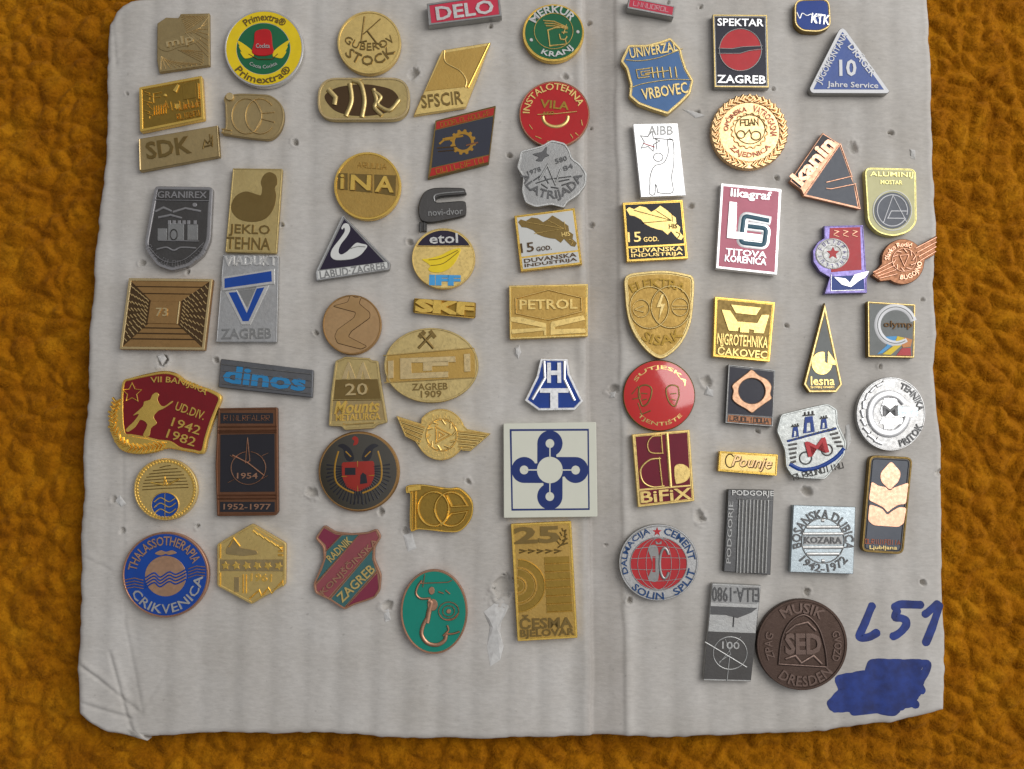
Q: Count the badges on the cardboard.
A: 70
